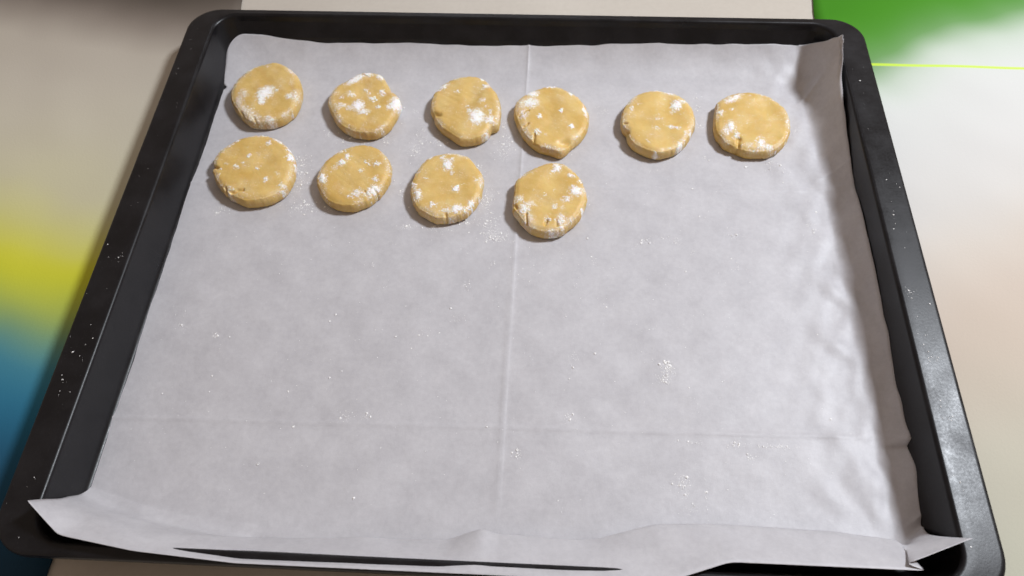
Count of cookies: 10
